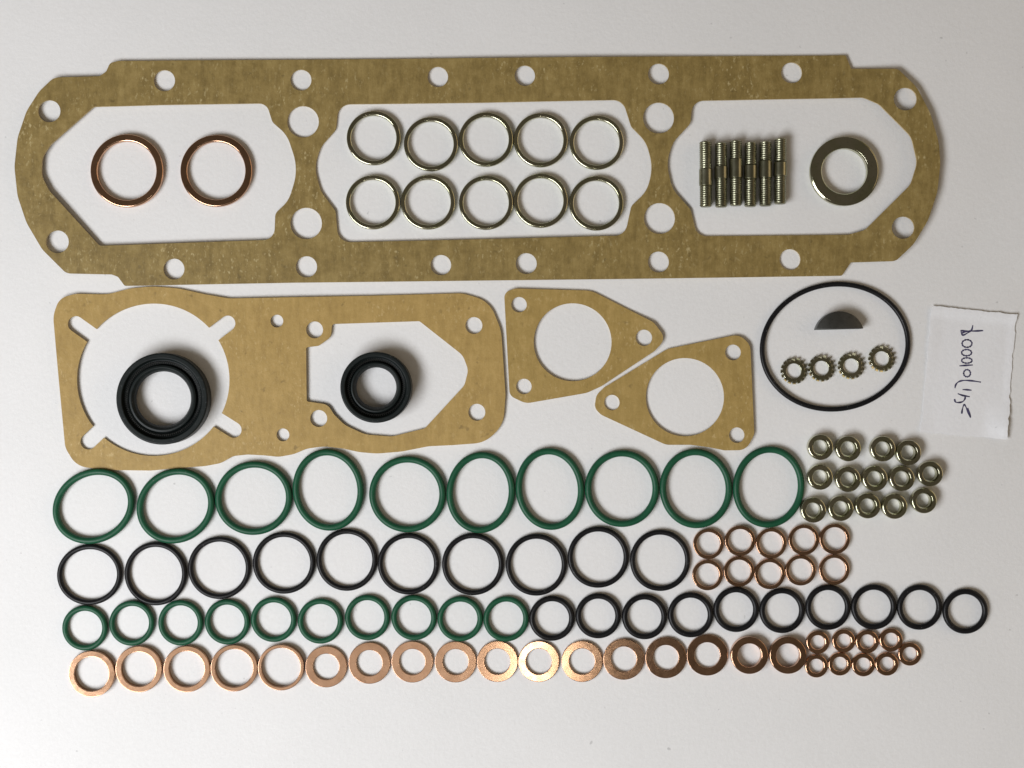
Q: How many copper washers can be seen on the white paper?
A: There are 38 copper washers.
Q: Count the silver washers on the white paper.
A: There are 29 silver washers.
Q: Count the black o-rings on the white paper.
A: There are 21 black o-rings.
